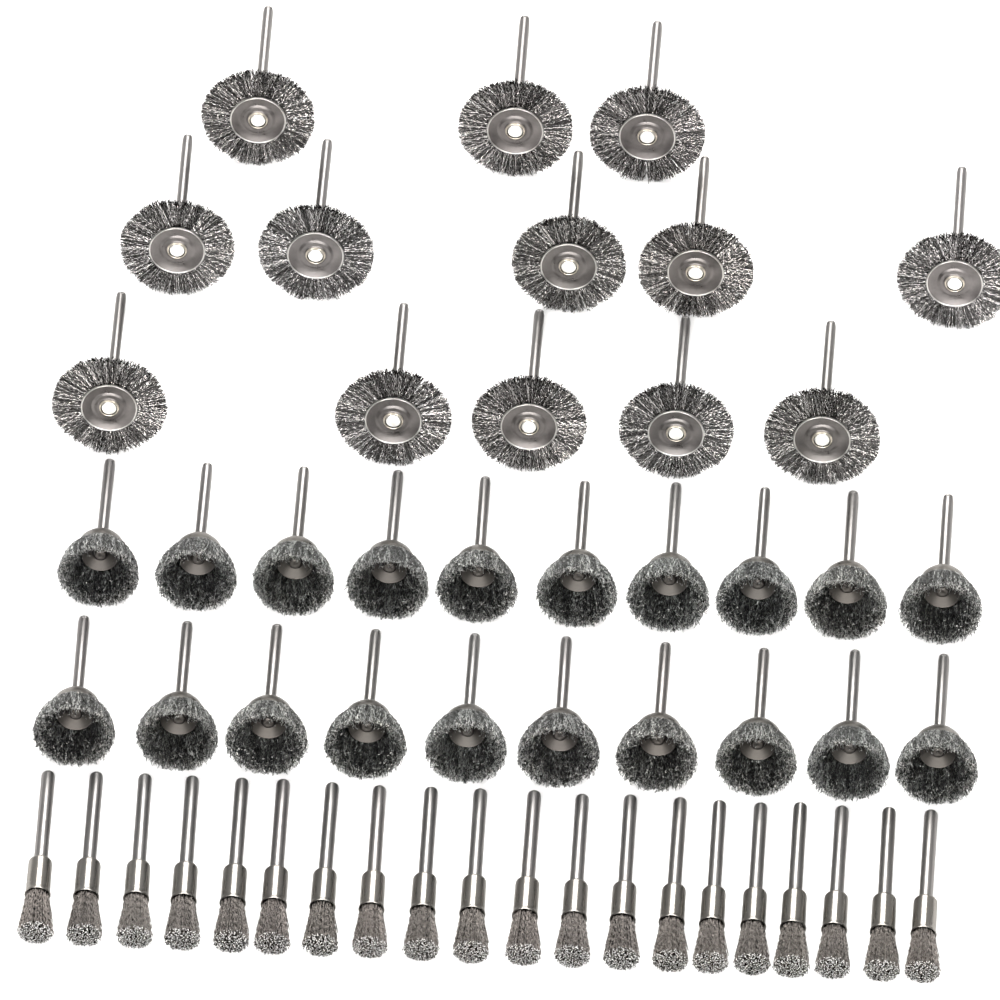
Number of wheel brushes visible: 13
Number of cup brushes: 20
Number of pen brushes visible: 20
